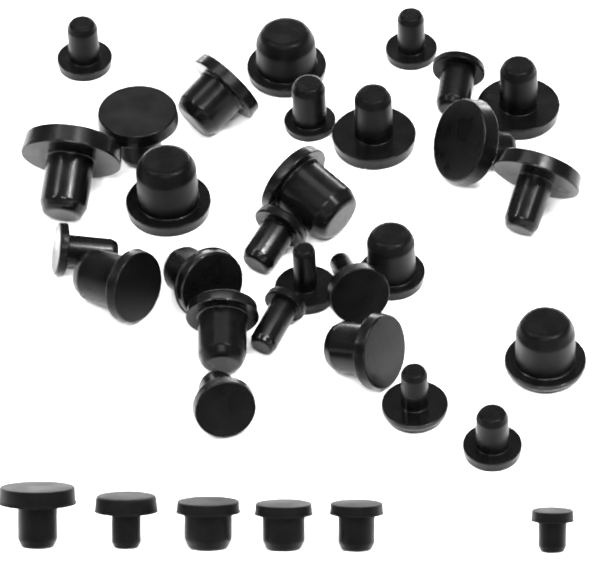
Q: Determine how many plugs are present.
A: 34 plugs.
